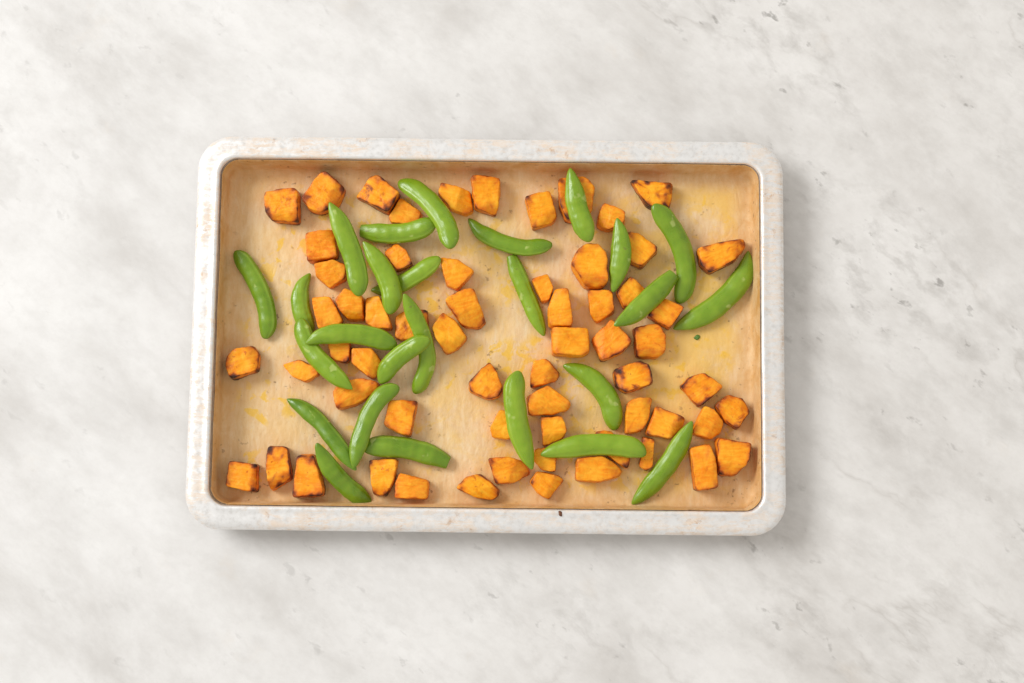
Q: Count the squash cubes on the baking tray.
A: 62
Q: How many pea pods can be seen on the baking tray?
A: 26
